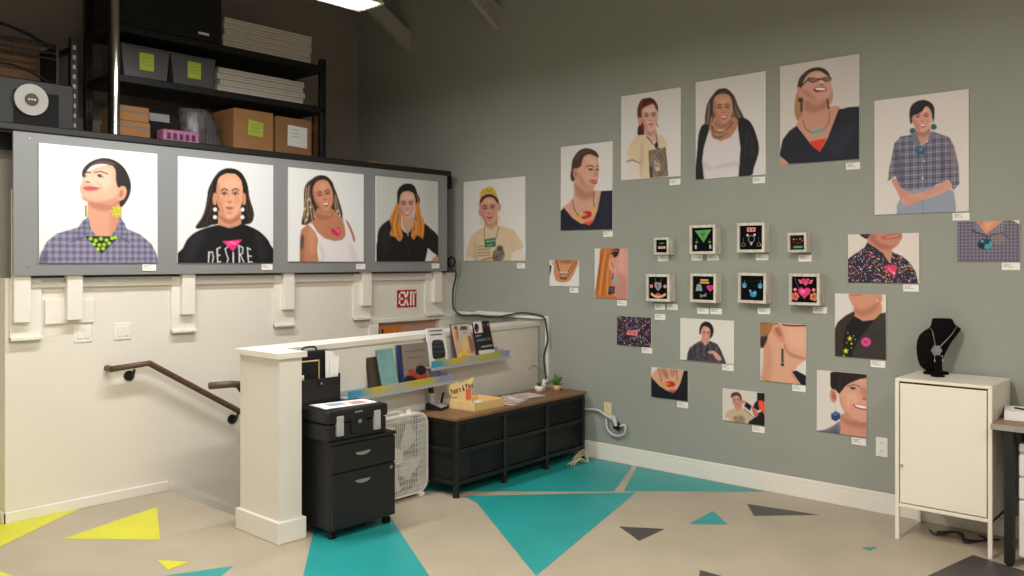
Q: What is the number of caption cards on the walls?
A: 33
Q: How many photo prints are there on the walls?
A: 21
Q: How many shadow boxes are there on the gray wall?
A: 8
